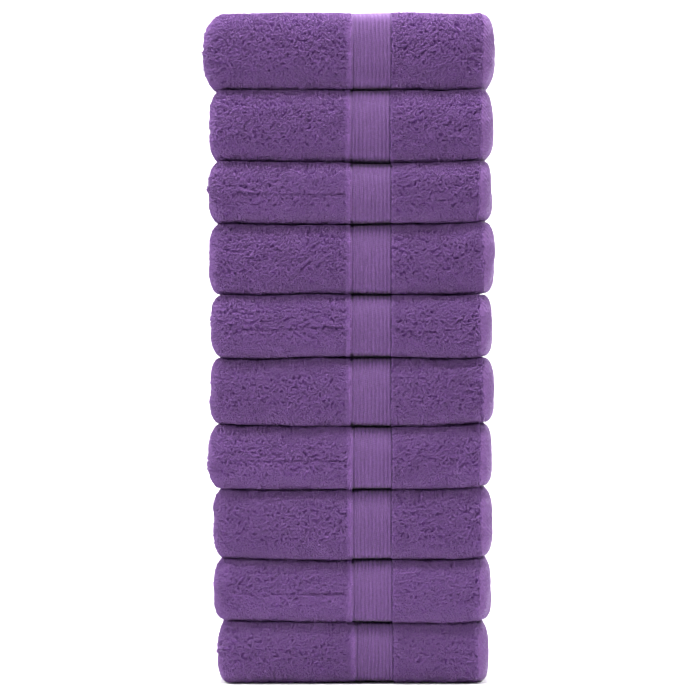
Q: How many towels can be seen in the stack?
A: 10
